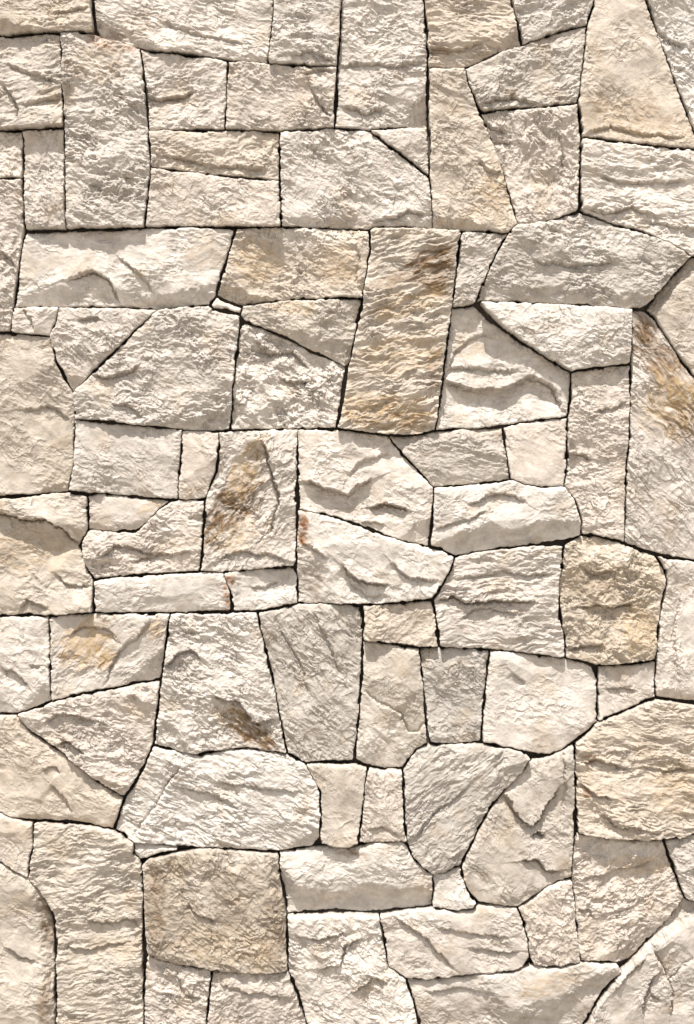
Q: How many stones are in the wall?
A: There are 89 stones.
